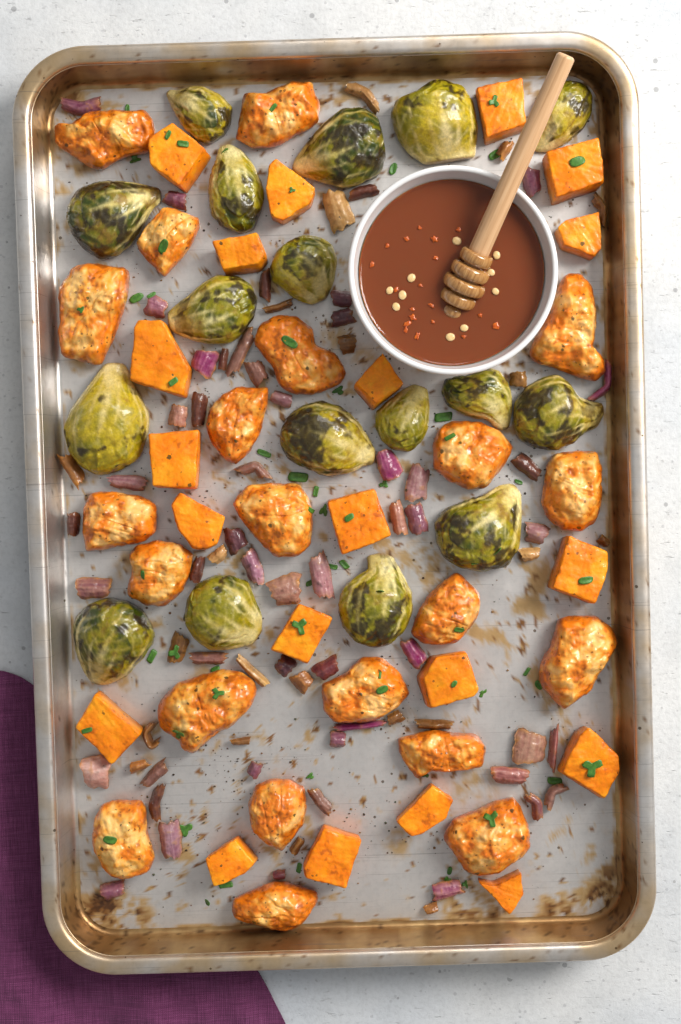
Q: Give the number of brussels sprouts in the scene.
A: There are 17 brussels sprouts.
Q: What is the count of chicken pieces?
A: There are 21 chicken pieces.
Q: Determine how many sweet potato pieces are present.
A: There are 20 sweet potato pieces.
